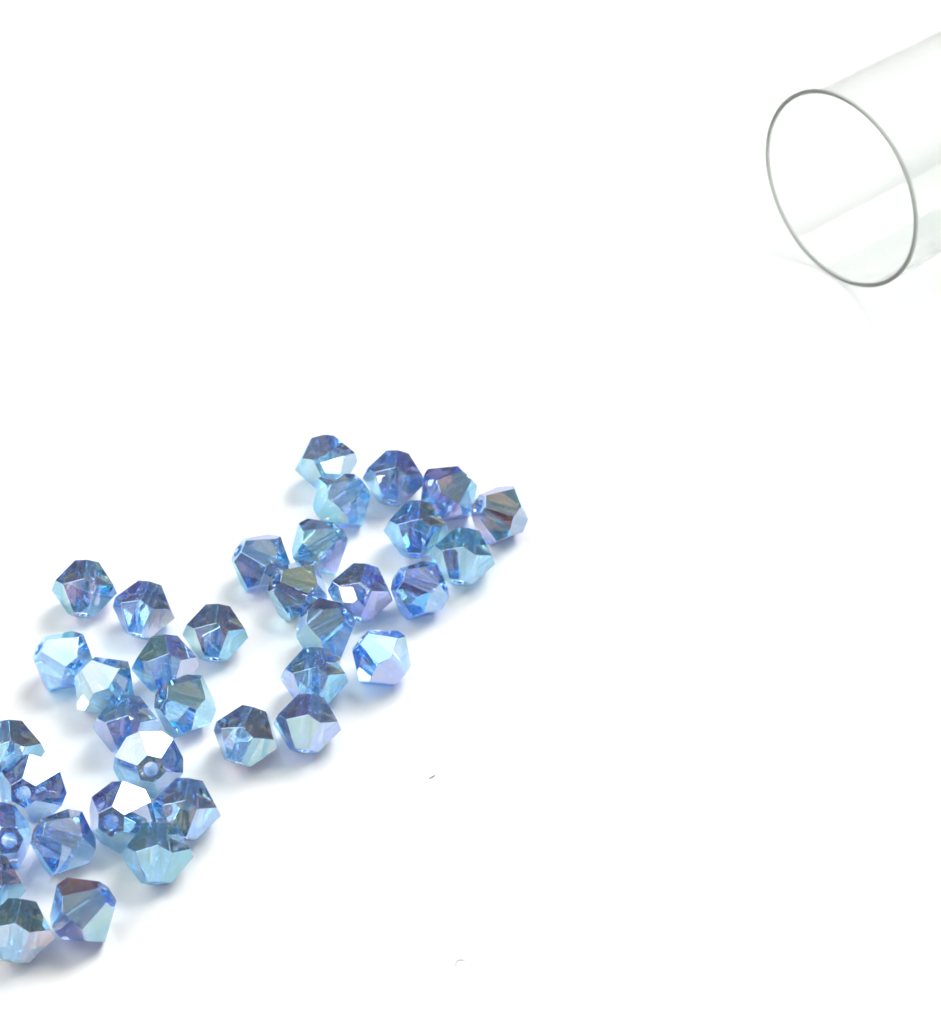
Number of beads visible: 36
